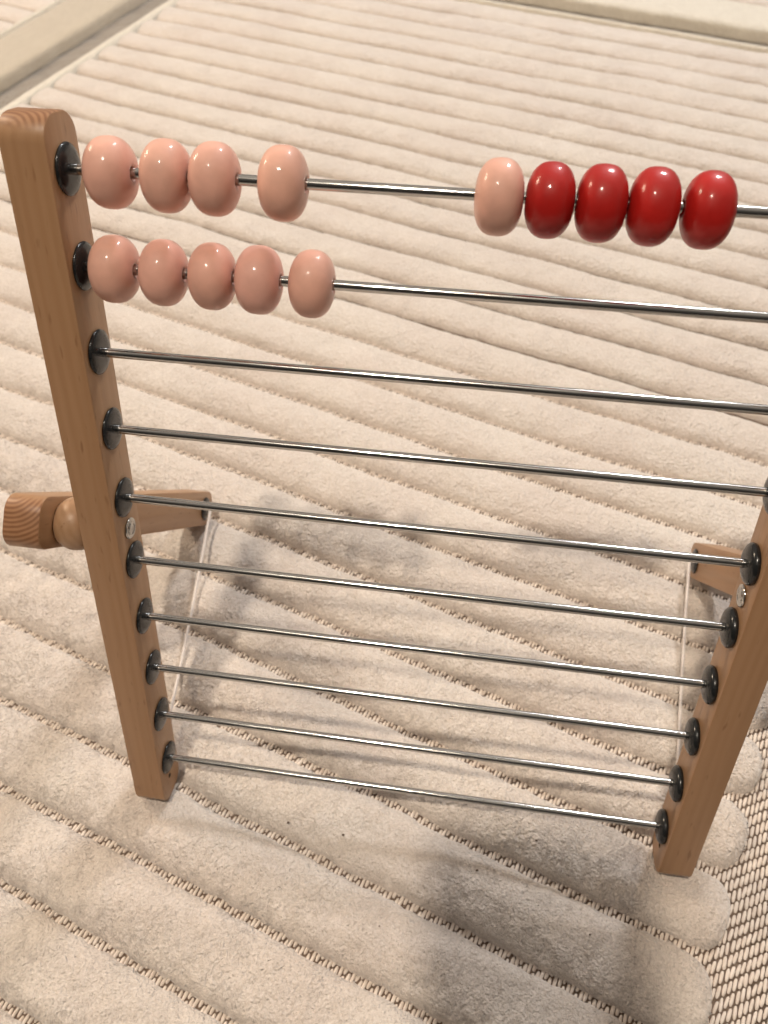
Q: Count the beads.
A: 14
